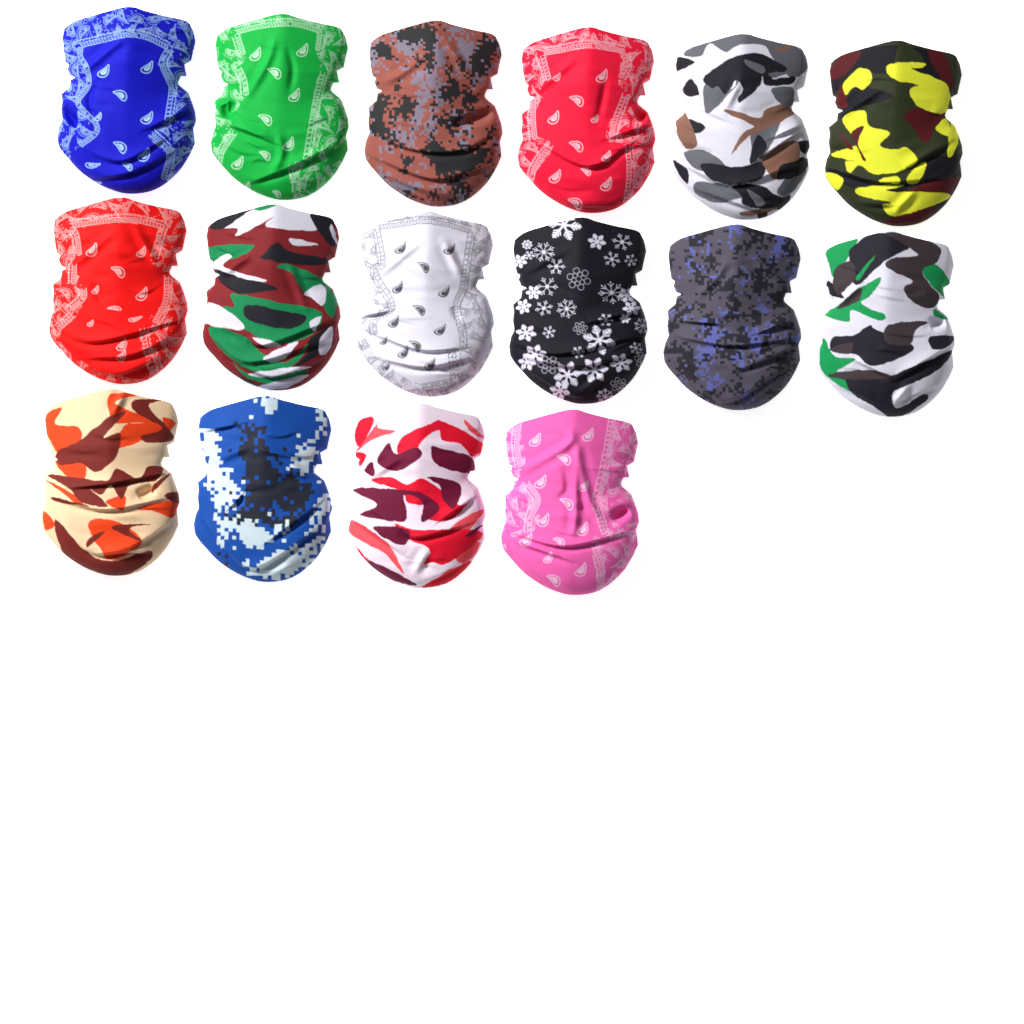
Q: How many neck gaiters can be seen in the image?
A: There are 16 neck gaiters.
